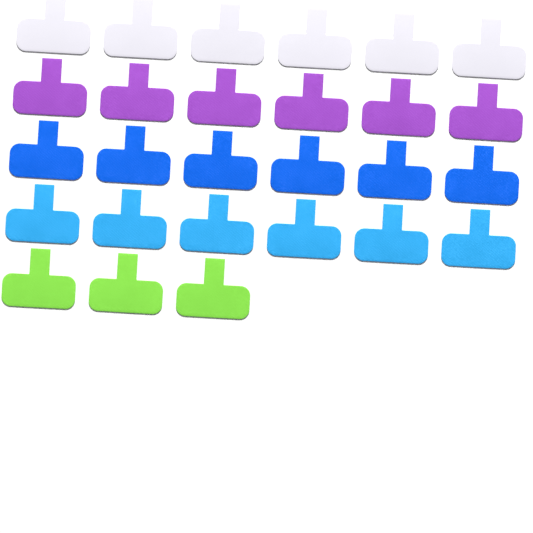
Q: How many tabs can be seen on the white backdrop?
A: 27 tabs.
